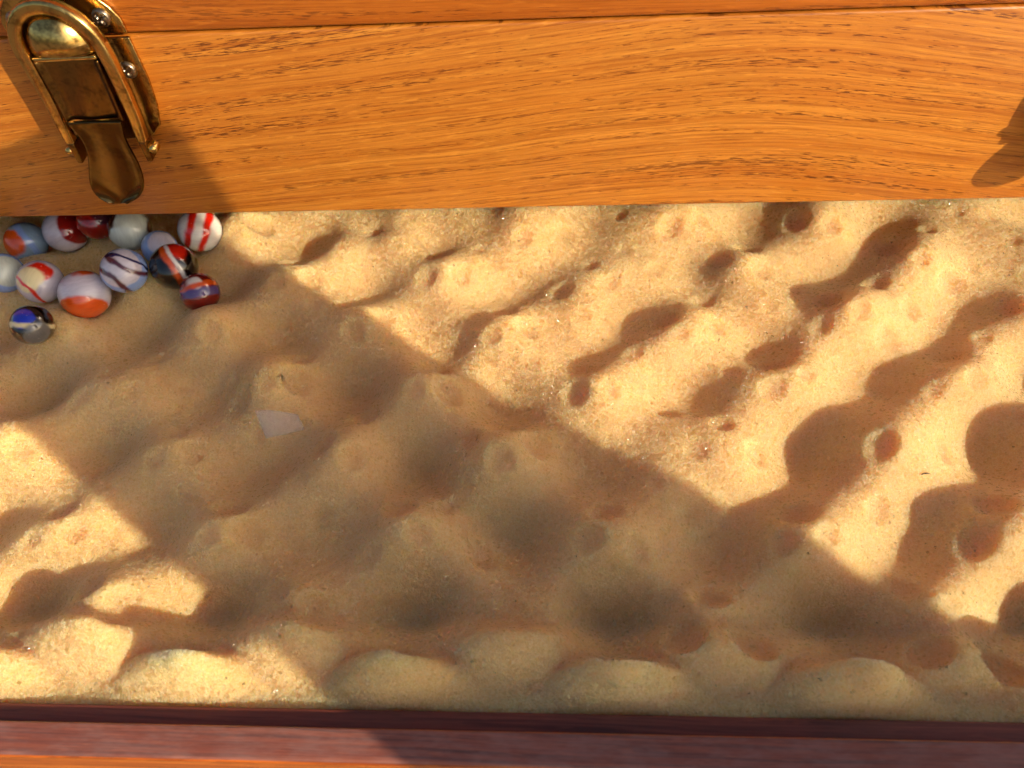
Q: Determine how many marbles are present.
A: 13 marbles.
